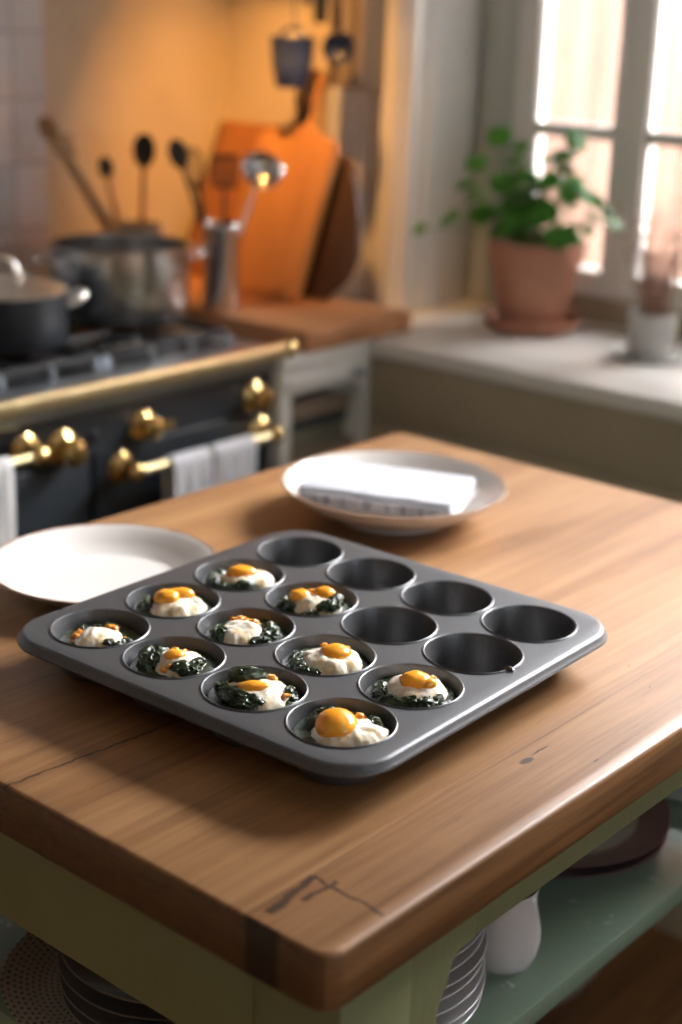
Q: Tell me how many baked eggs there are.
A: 10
